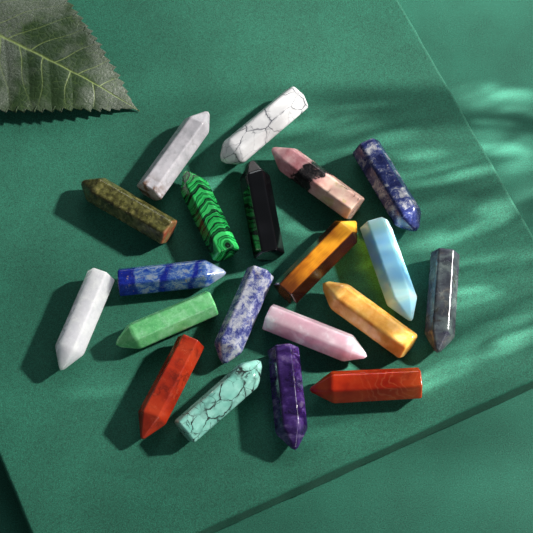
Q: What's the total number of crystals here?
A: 20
